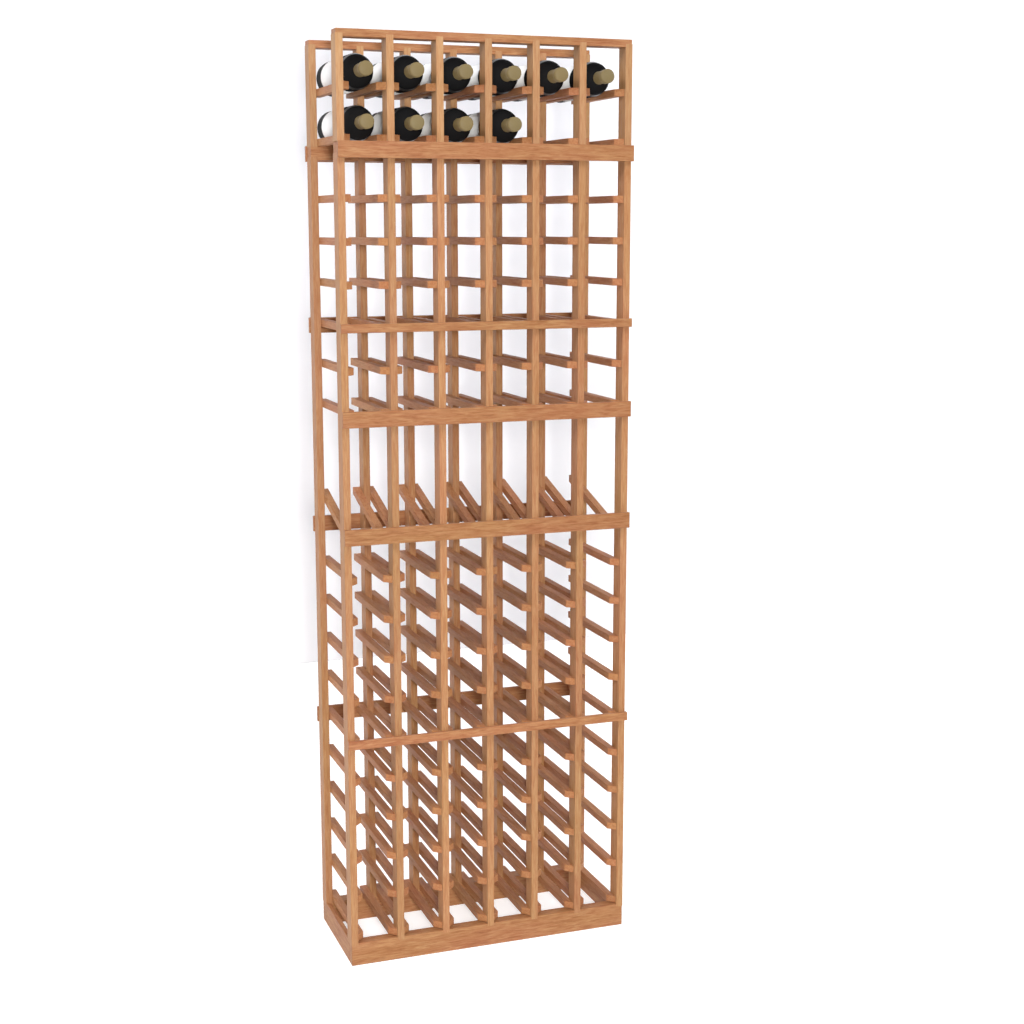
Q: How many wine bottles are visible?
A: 10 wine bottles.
